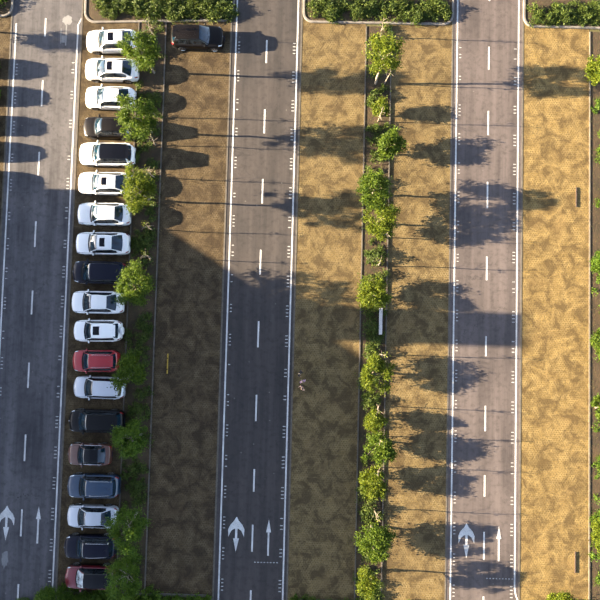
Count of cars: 20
